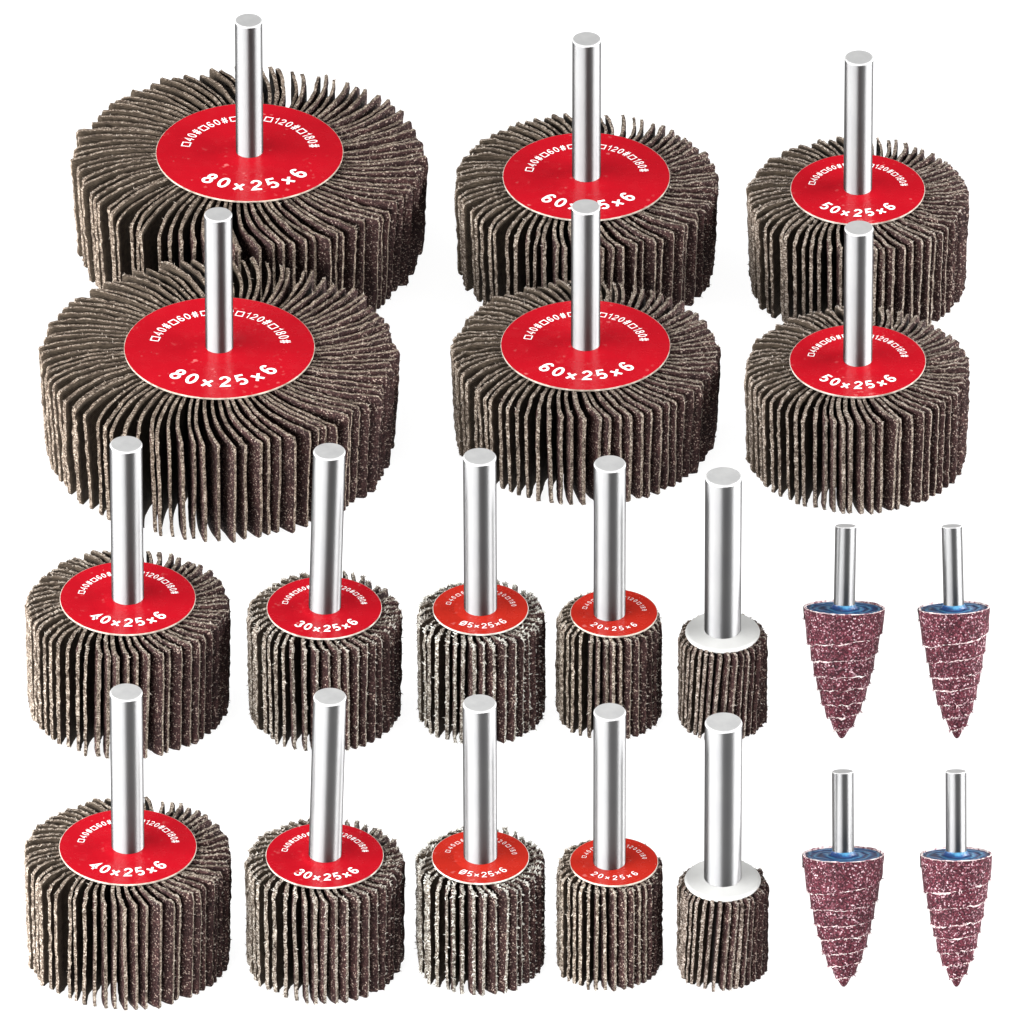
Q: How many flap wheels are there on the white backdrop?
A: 16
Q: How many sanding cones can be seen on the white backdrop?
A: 4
